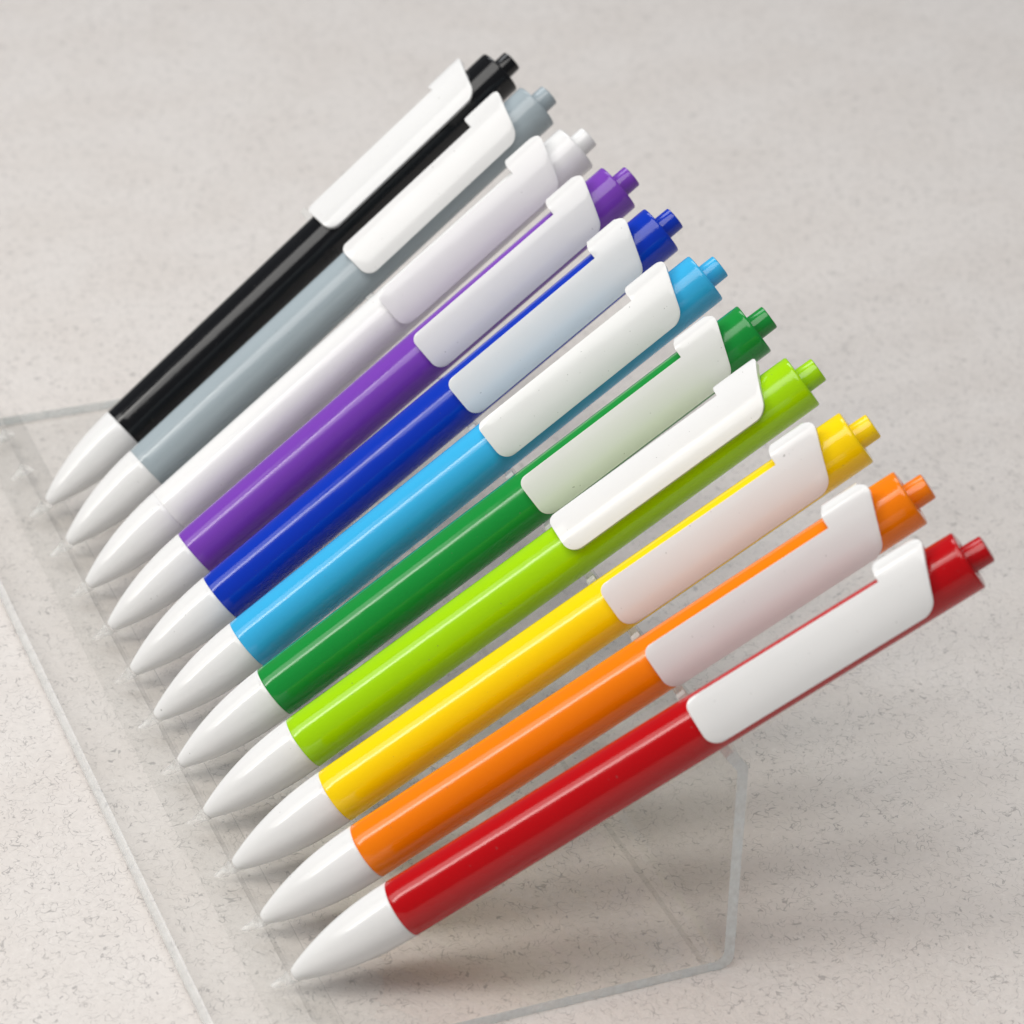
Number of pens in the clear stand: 11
